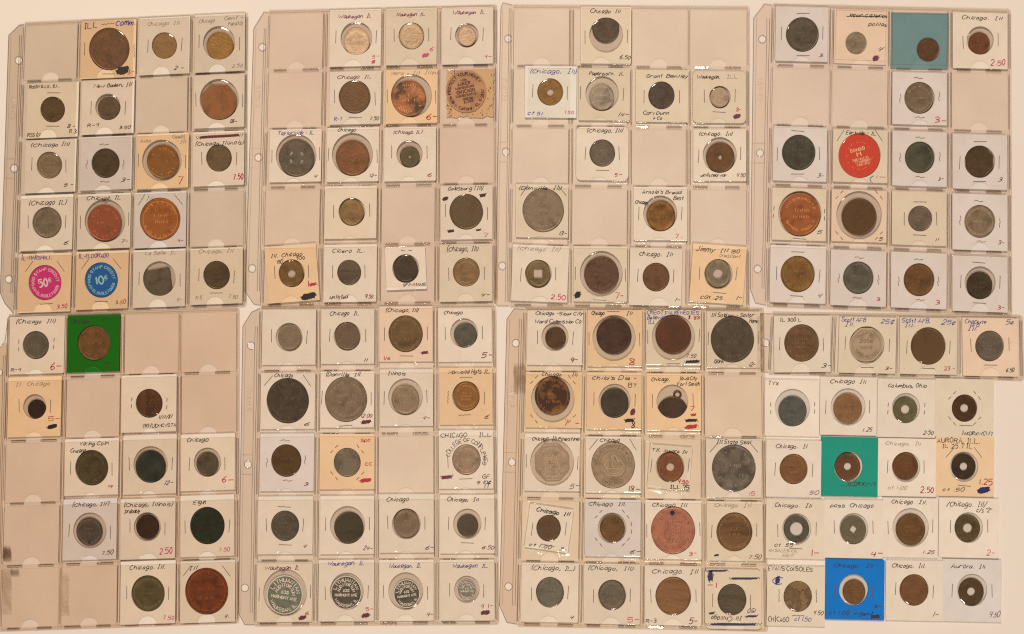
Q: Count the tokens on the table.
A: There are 132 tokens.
